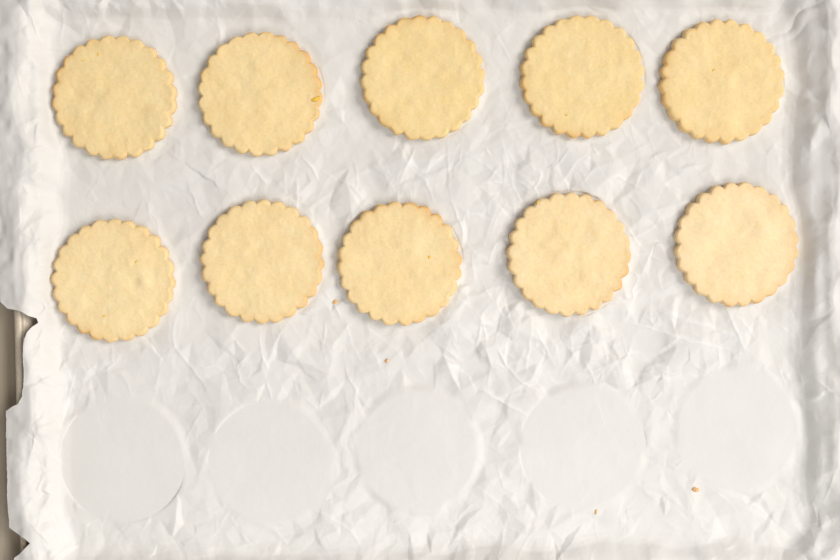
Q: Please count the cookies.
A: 10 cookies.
